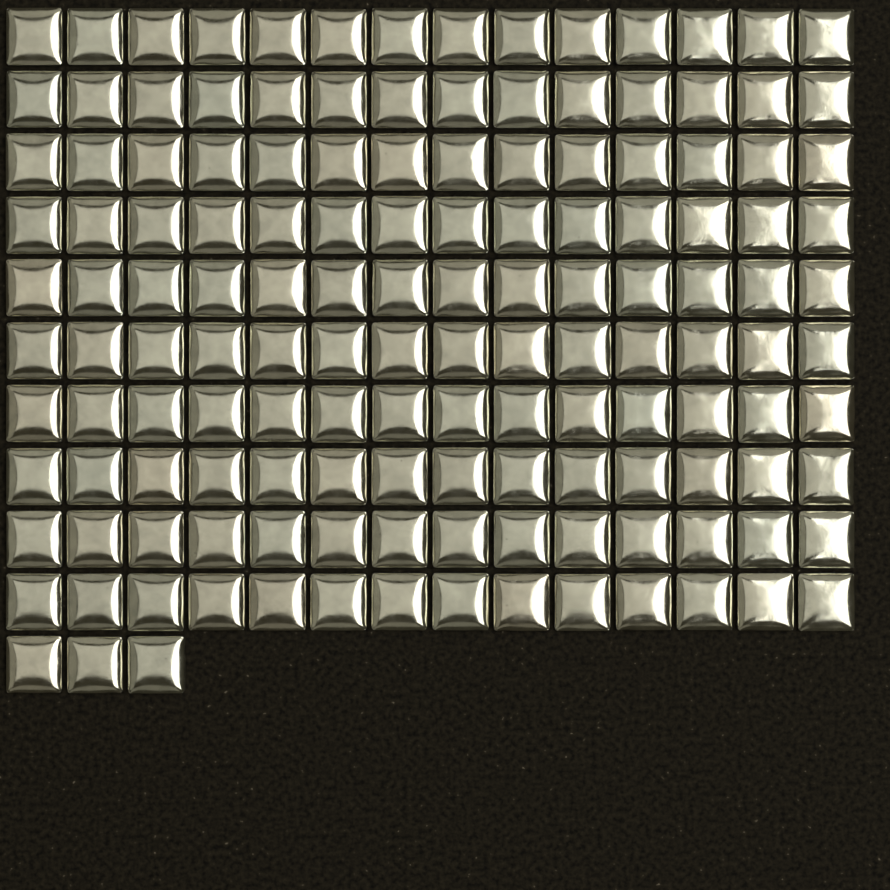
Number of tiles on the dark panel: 143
